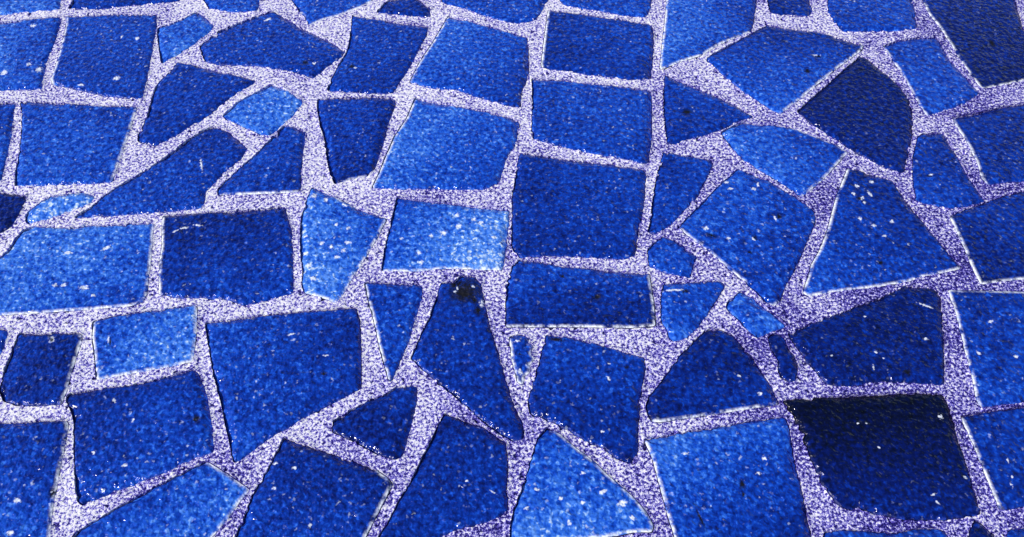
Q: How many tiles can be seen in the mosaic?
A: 74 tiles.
